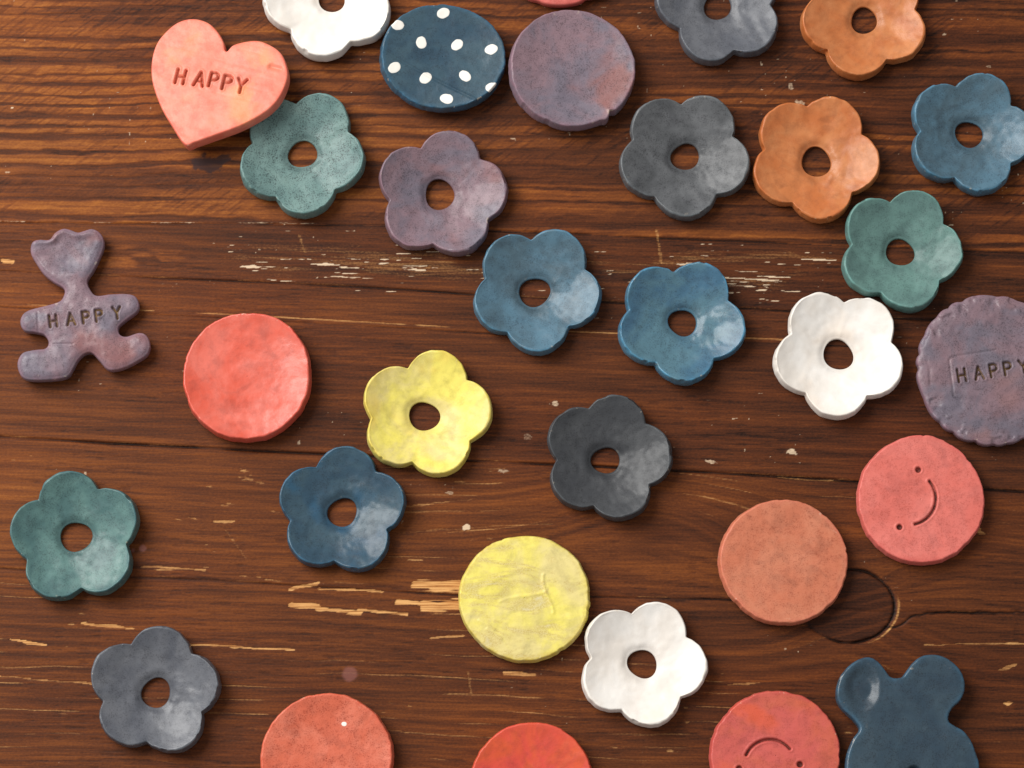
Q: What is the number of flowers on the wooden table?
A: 18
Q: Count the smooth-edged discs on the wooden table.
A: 9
